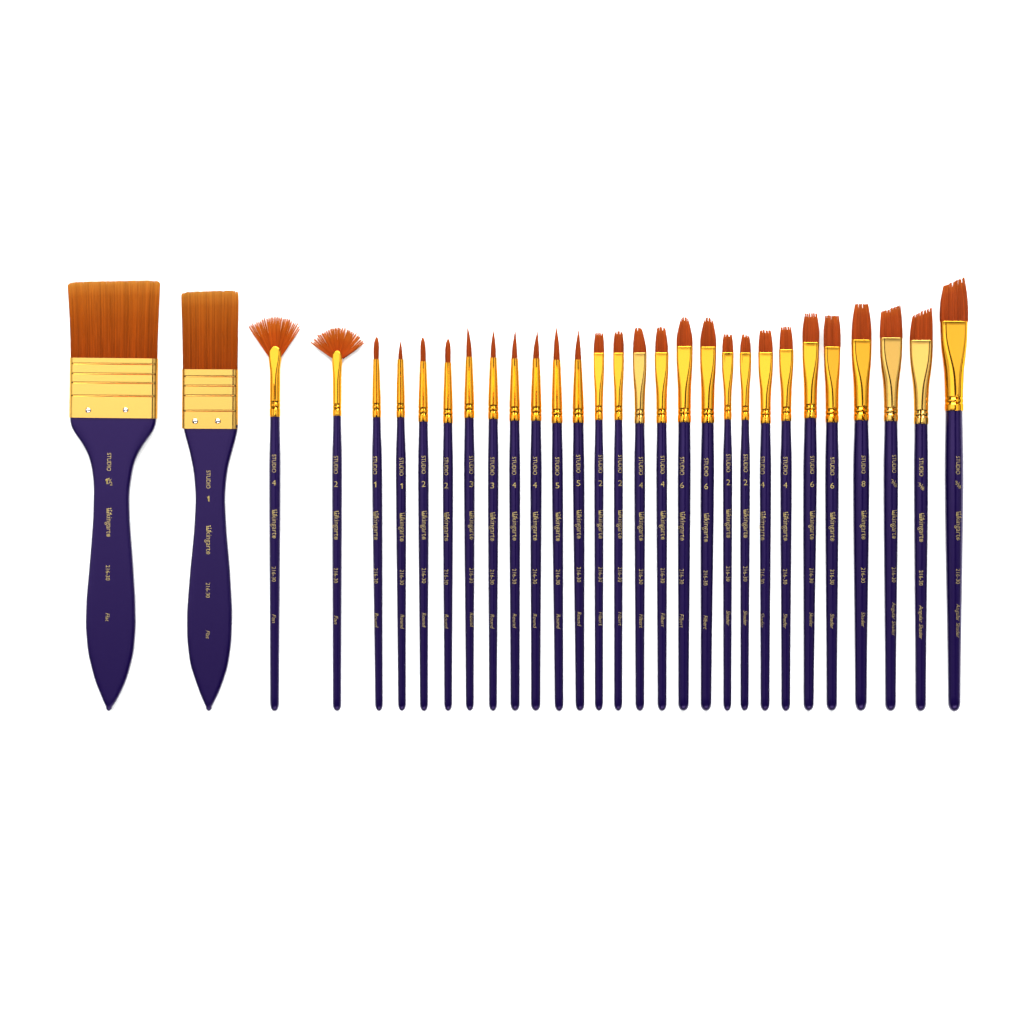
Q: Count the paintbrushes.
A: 30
